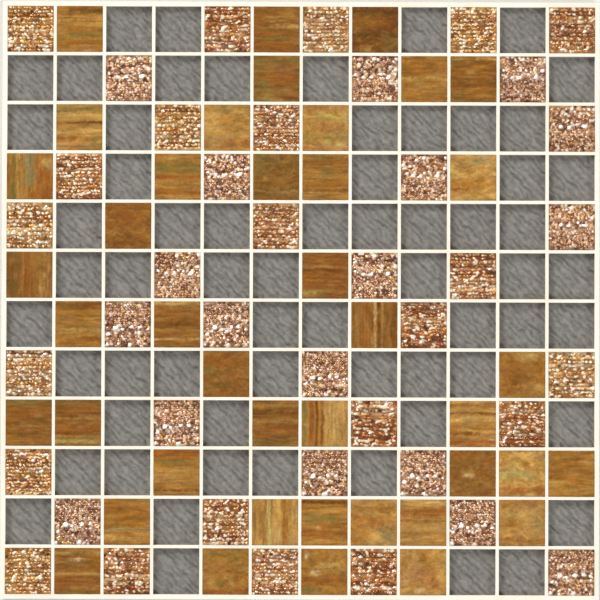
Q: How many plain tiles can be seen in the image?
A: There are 41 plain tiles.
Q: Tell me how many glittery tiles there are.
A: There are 40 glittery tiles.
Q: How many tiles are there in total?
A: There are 81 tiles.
